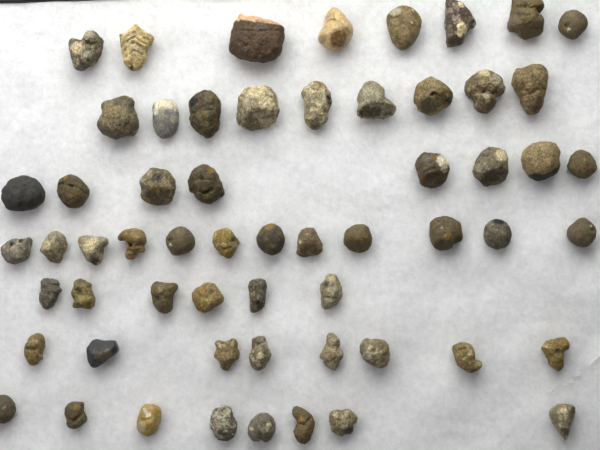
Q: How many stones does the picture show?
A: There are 59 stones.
